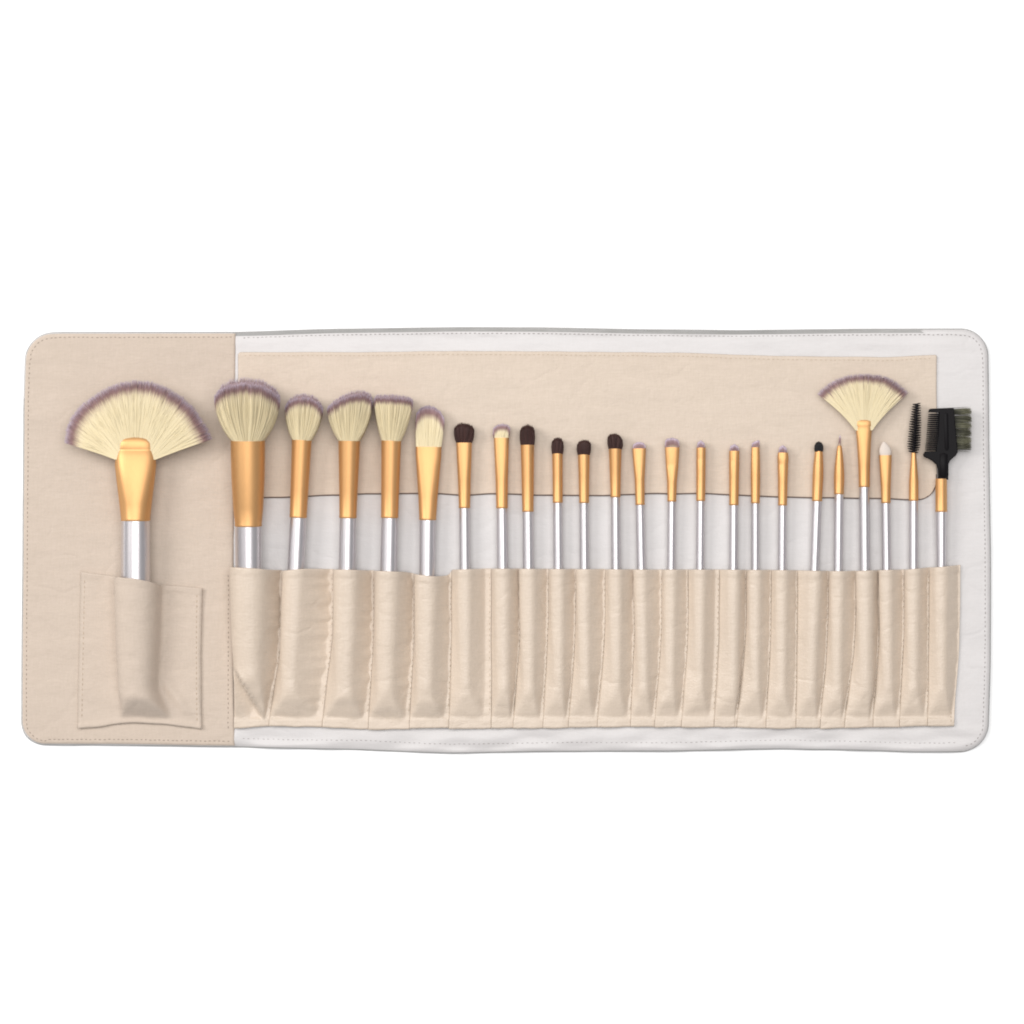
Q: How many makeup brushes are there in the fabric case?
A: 24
